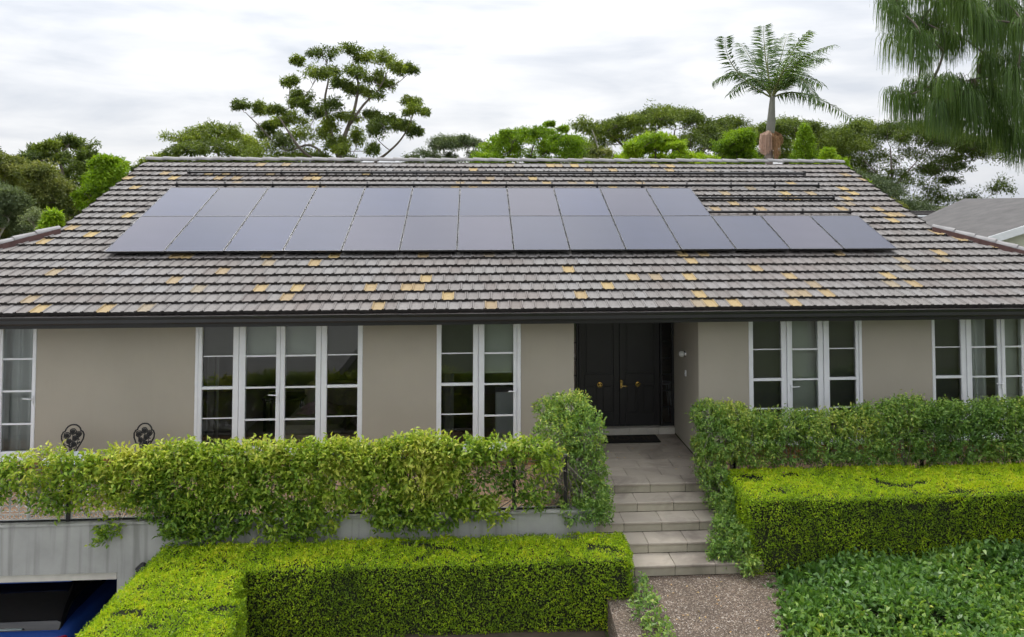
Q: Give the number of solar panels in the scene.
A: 25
